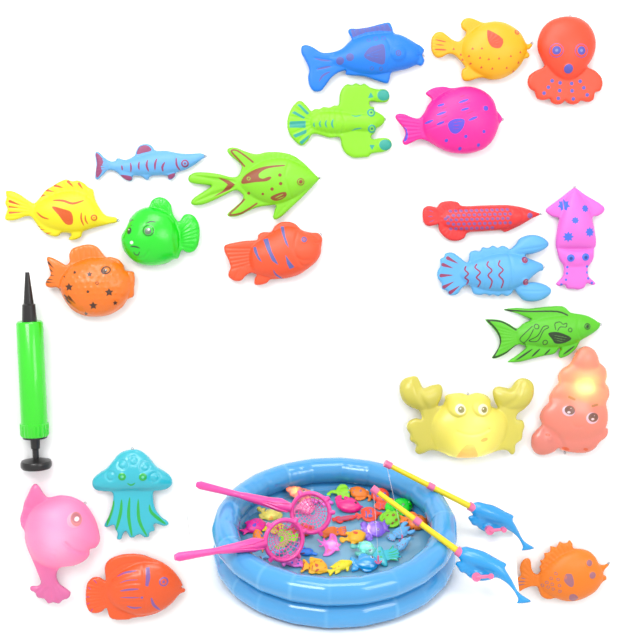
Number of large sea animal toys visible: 21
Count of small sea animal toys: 32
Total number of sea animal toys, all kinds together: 53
